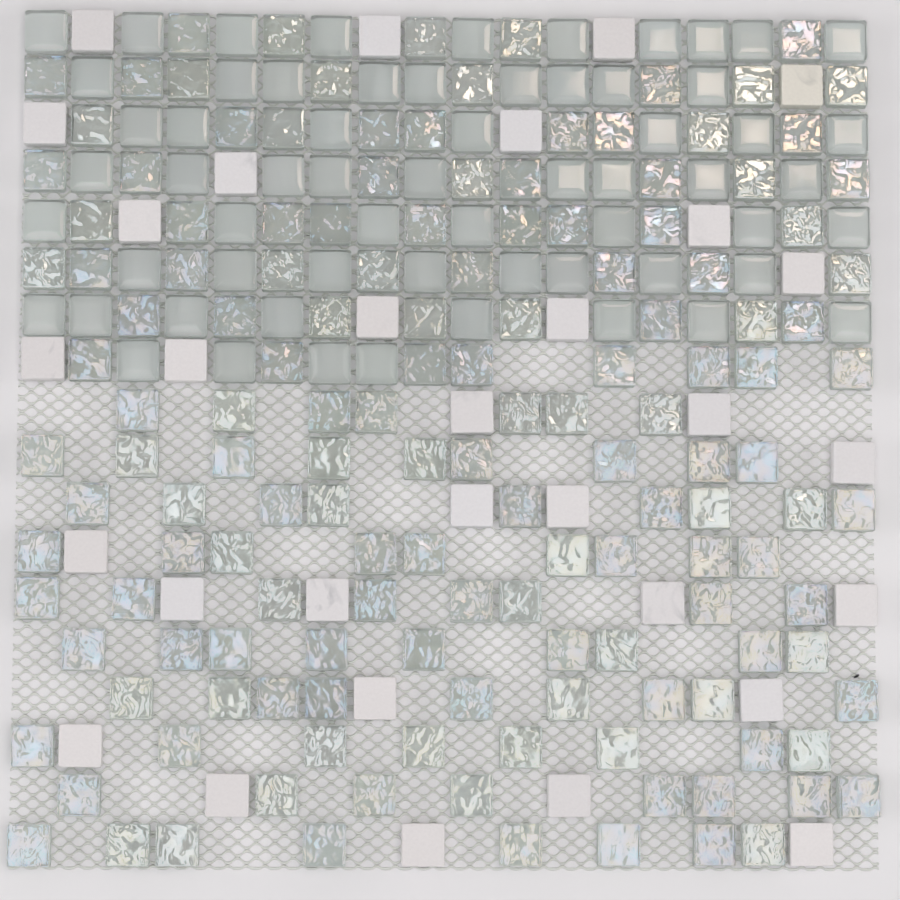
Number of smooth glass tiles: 62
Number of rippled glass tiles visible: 148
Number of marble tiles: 31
